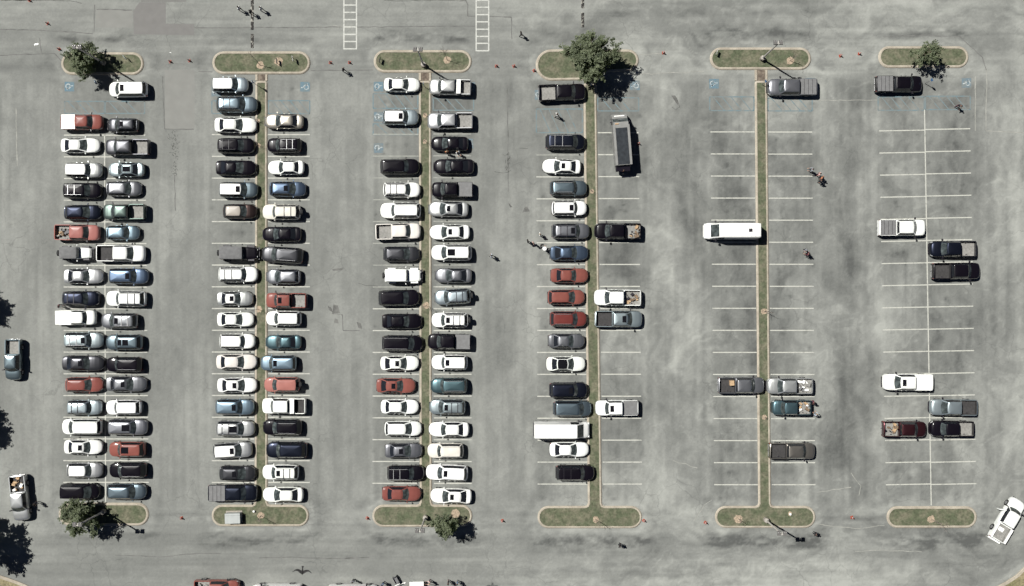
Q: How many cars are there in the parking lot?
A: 112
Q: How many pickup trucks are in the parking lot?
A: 36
